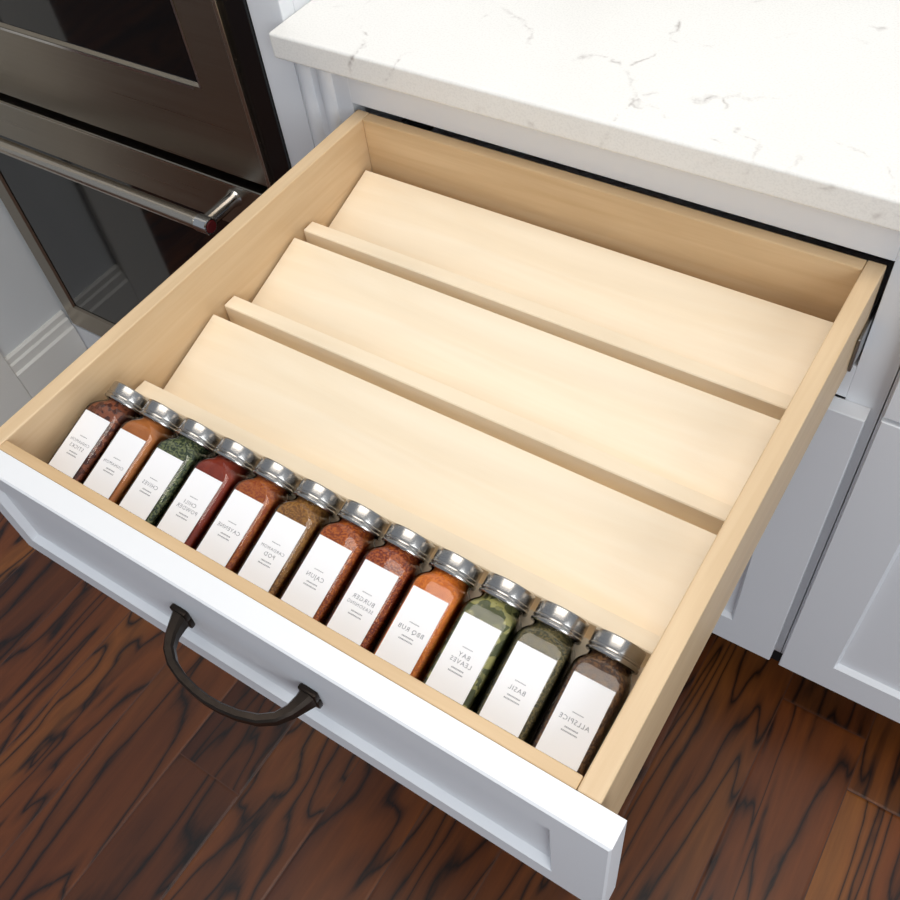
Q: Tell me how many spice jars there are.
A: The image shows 12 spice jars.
